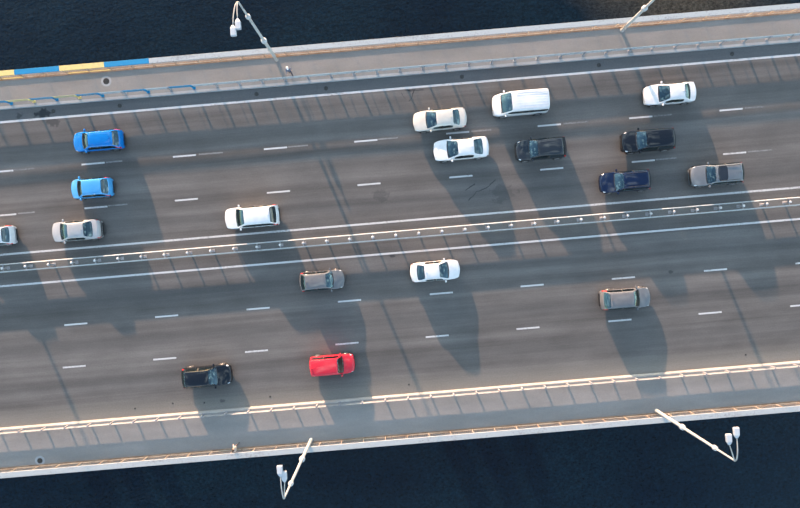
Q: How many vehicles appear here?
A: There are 18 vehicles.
